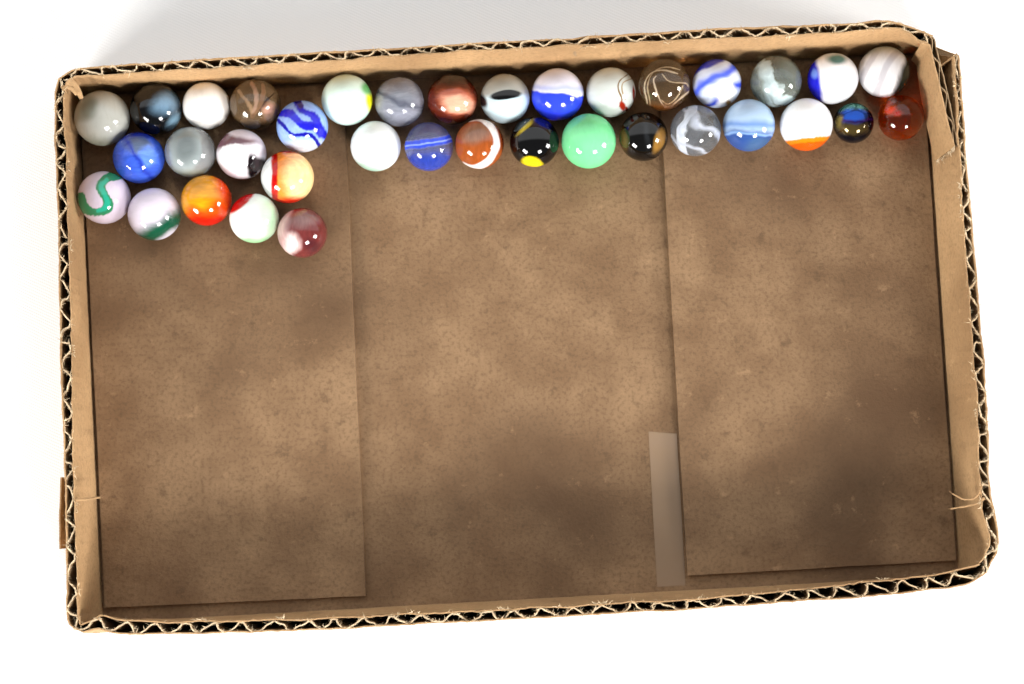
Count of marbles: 36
